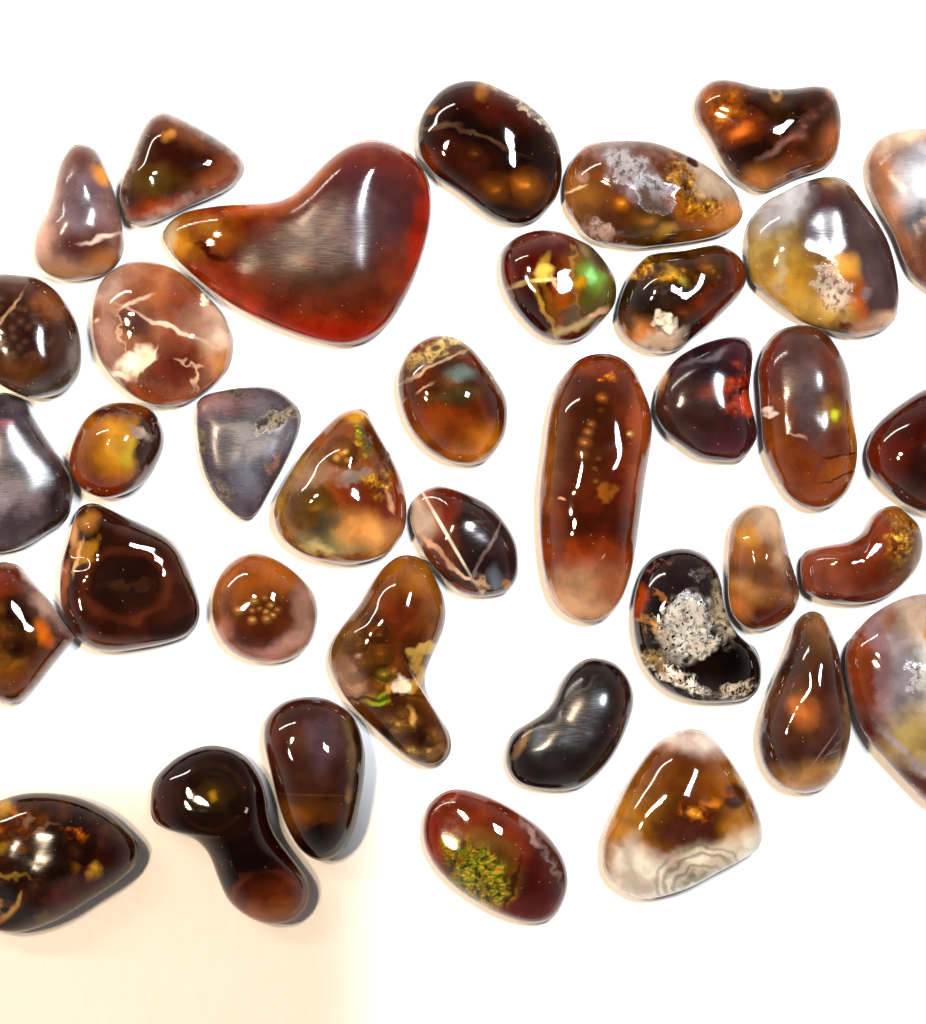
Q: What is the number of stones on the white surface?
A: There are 37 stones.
